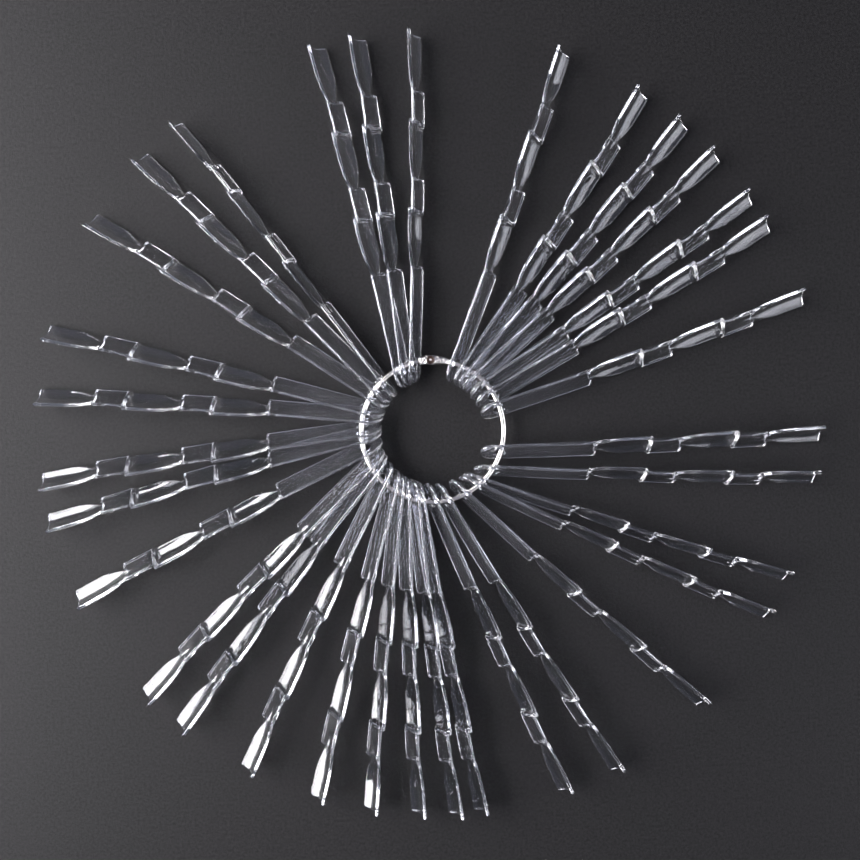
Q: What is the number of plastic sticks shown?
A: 33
